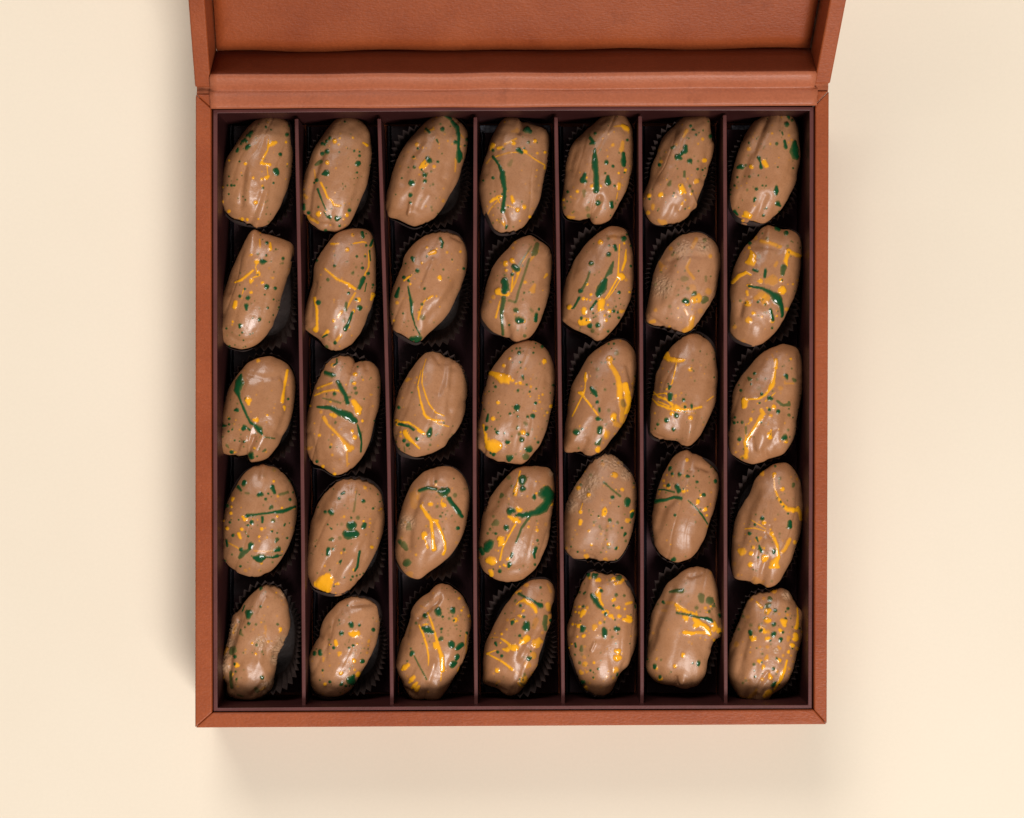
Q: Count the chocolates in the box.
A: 35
